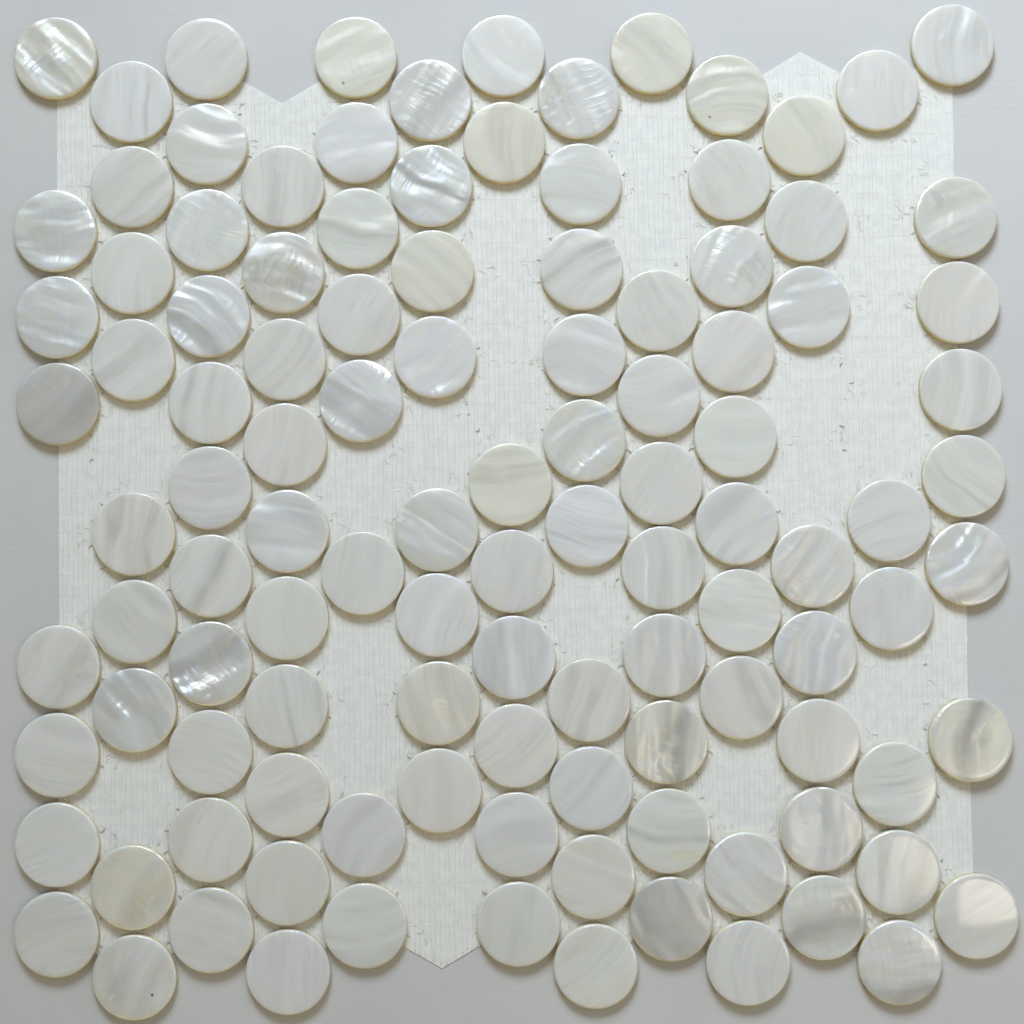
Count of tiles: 113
